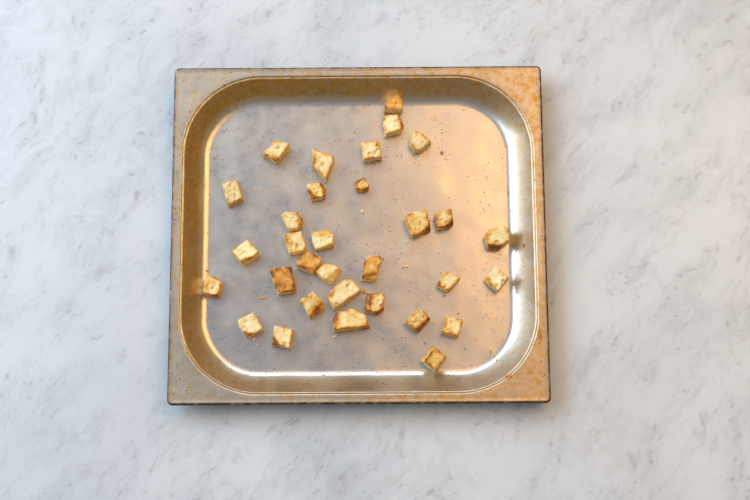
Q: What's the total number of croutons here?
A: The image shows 32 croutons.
